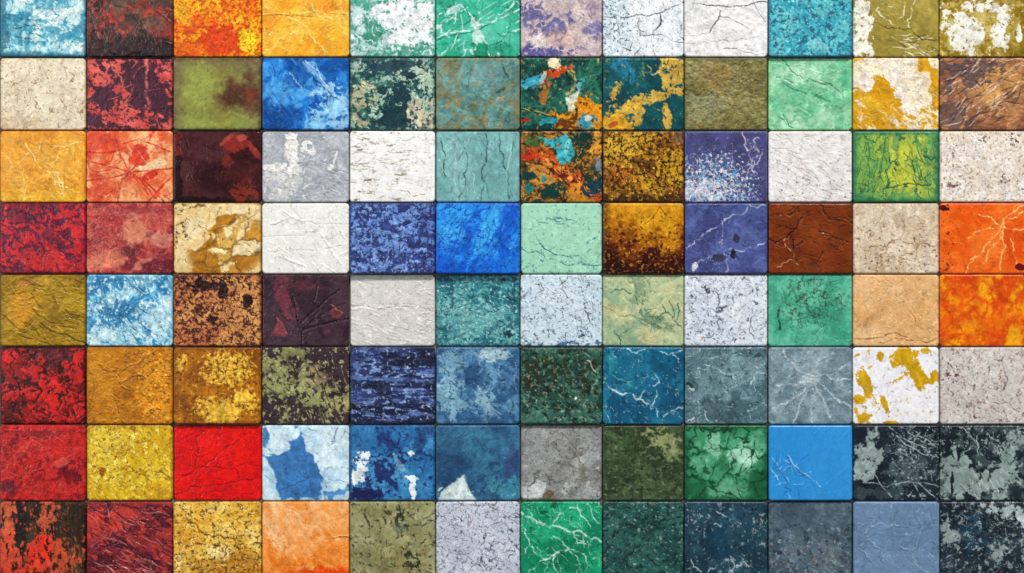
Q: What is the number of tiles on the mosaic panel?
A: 96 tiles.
